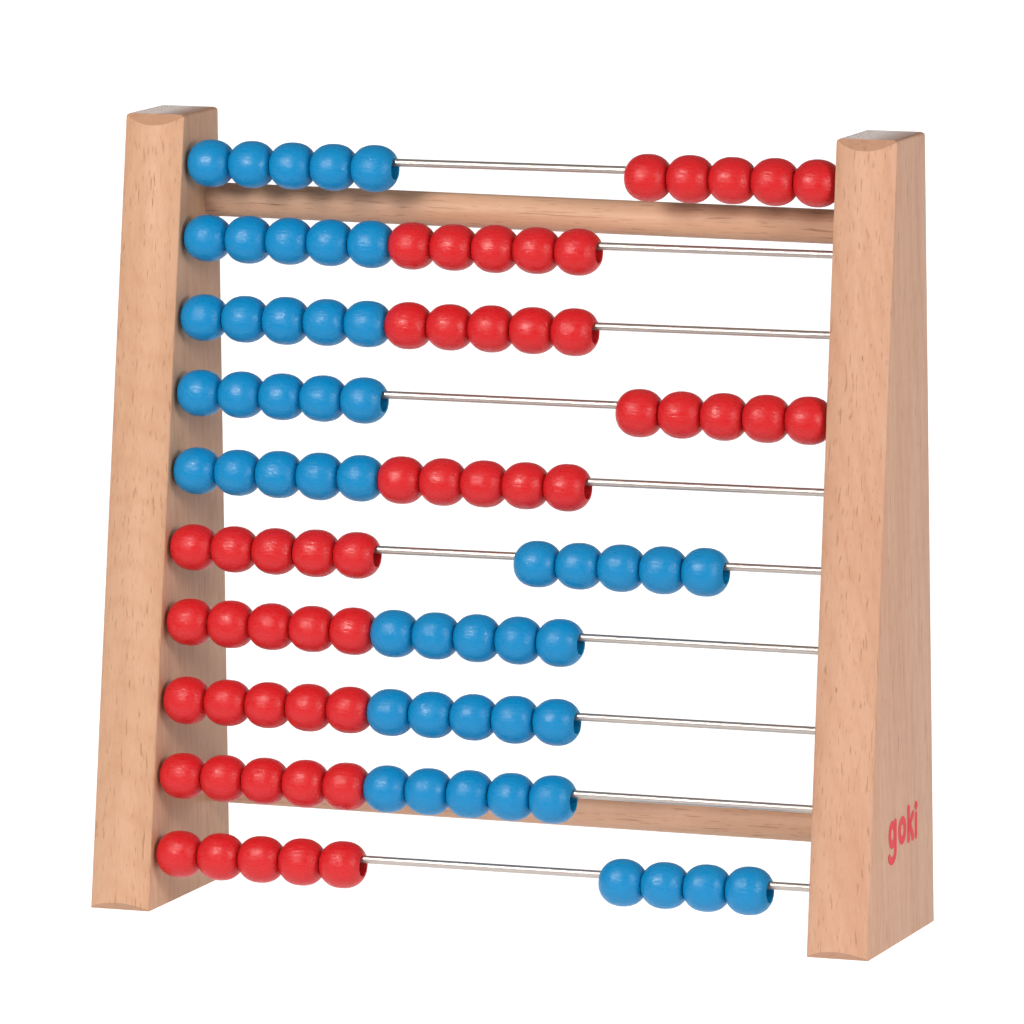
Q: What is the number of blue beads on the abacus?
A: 49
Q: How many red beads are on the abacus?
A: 50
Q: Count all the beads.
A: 99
